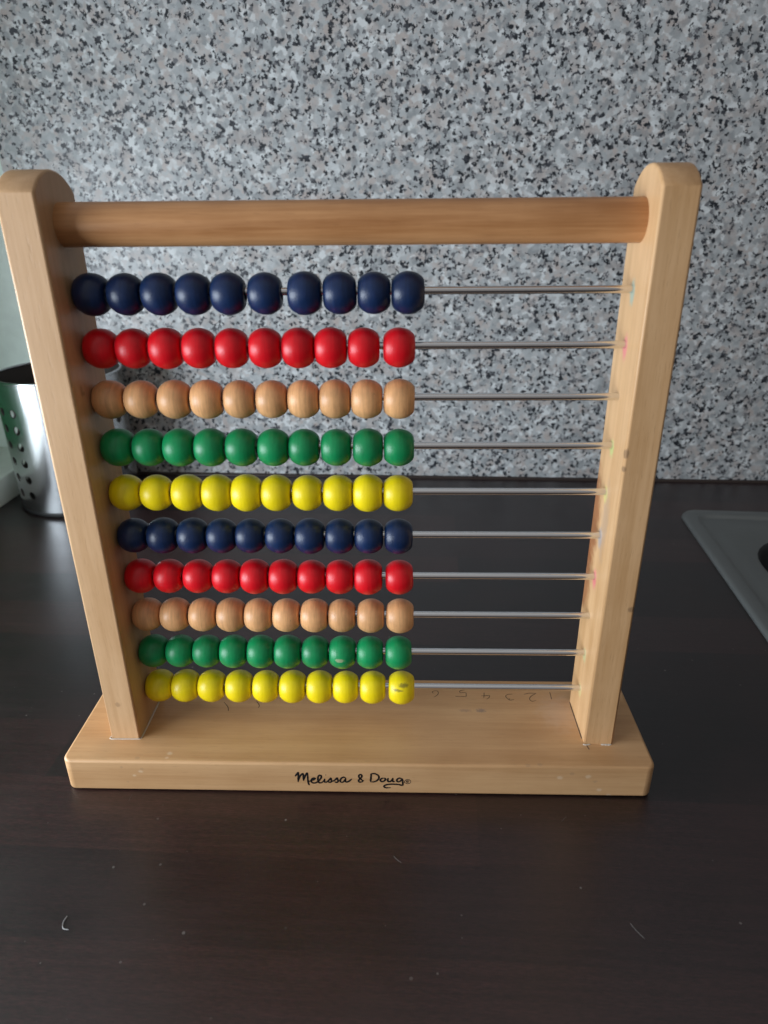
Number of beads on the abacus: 100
